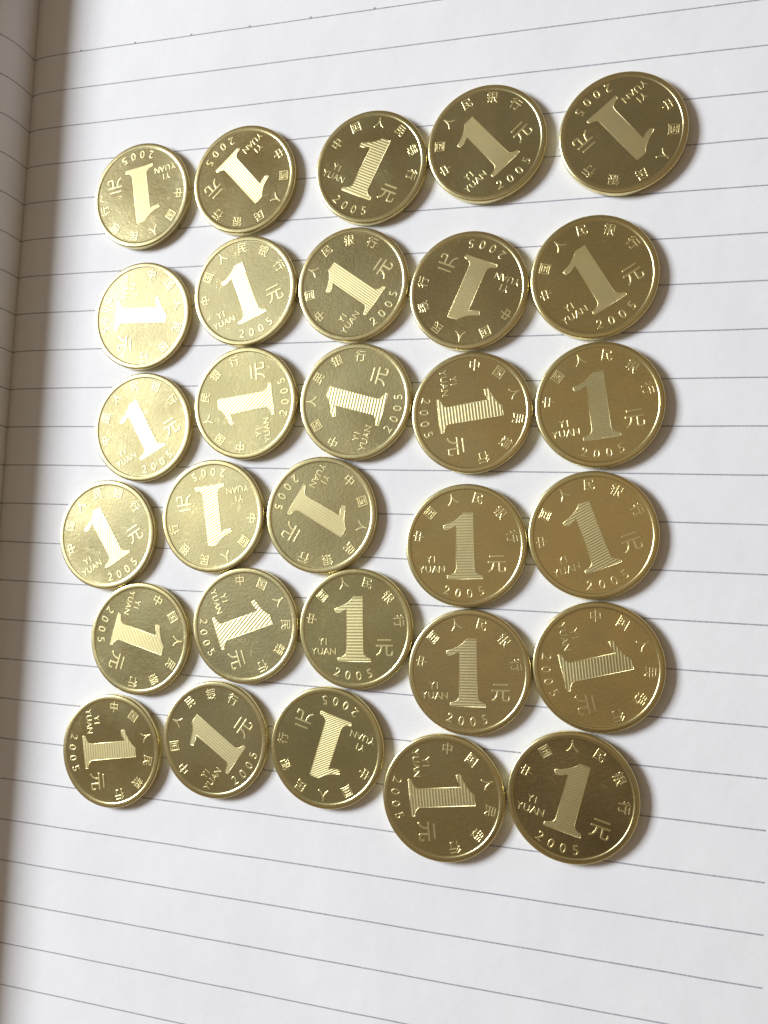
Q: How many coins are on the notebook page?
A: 30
